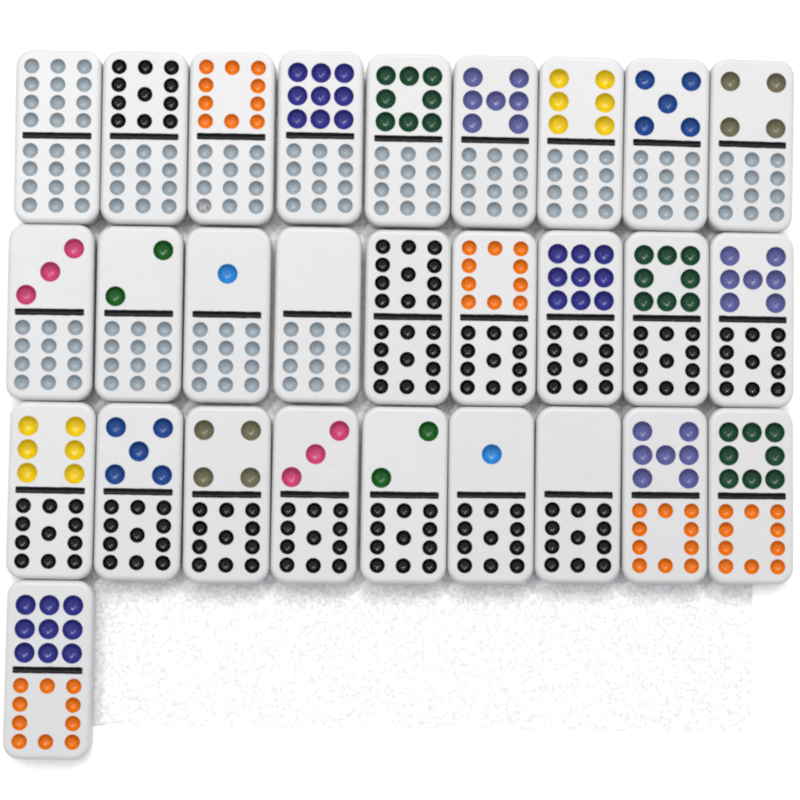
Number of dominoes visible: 28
